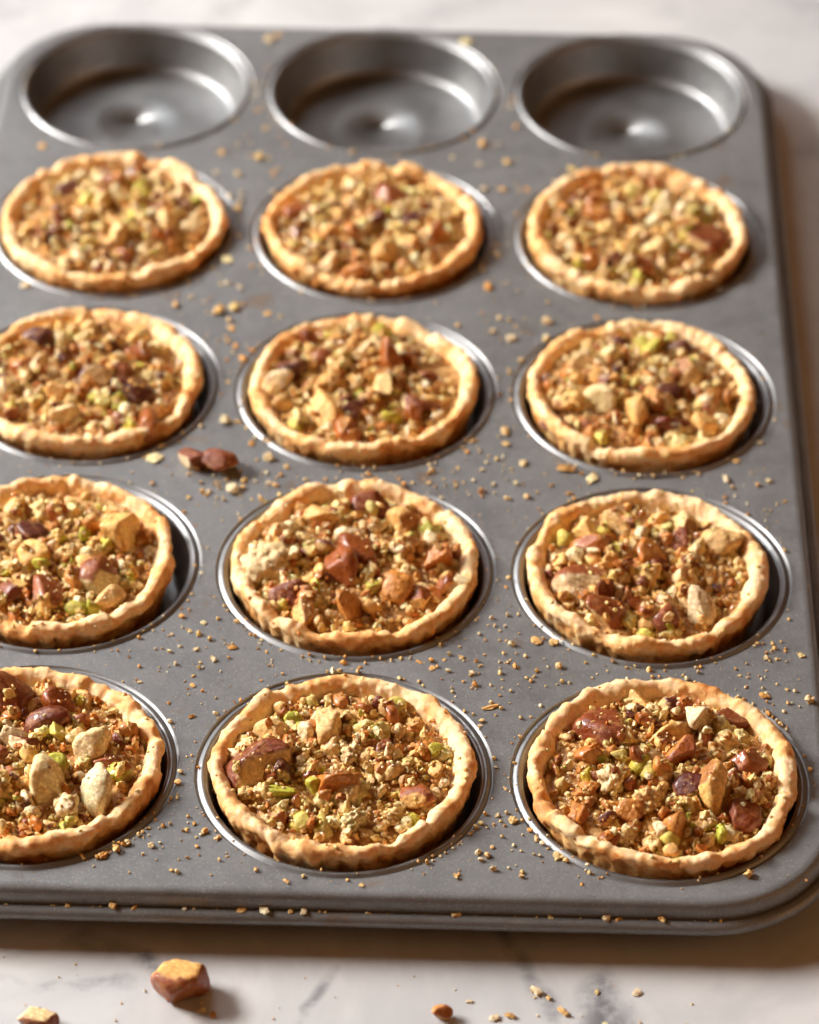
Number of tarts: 12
